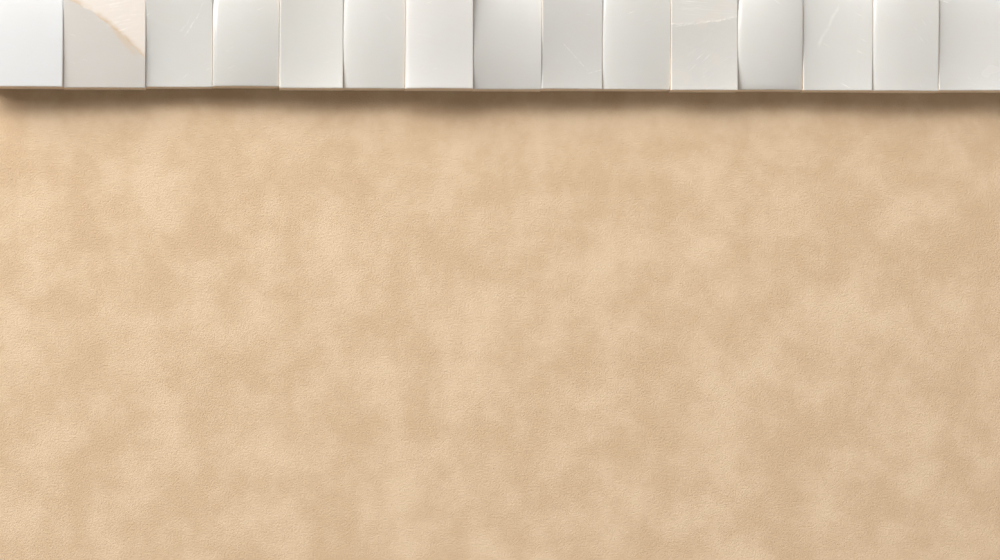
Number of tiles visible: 15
